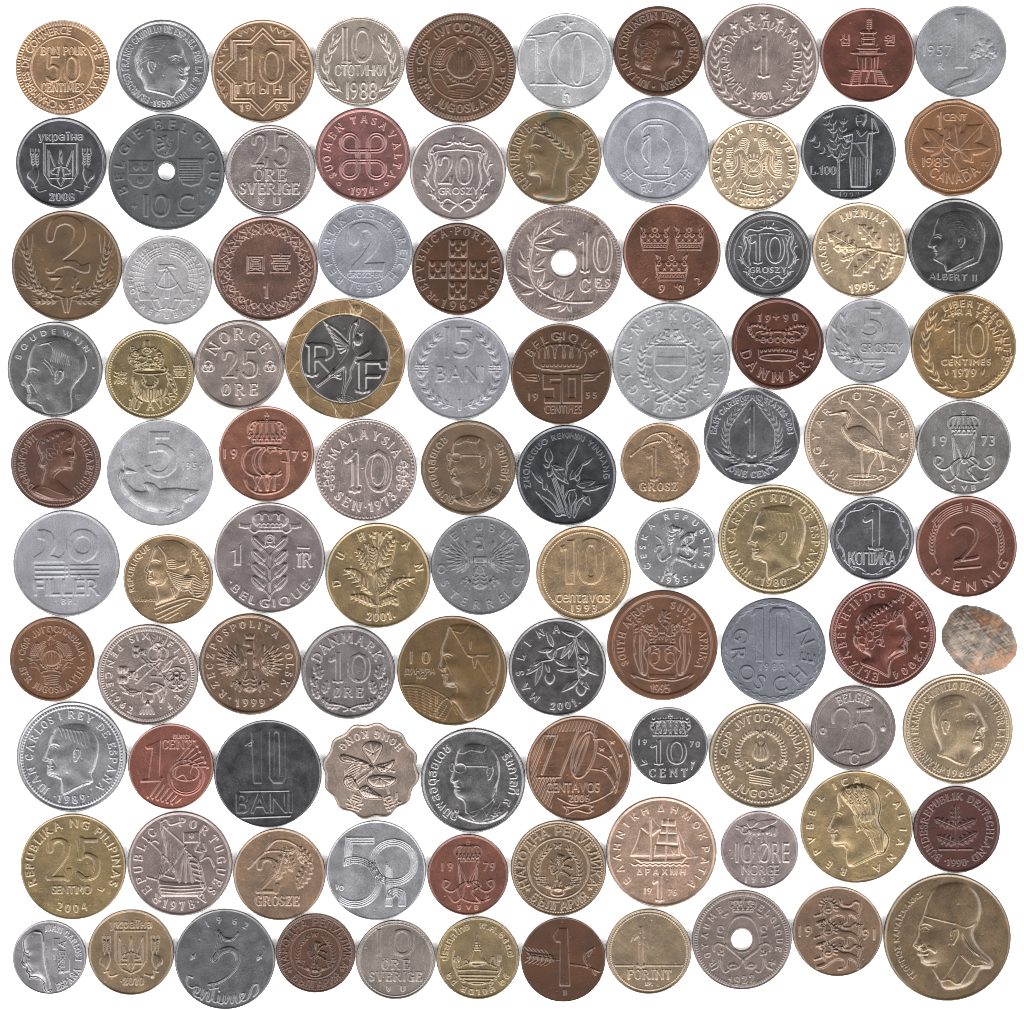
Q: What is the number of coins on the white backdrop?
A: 100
